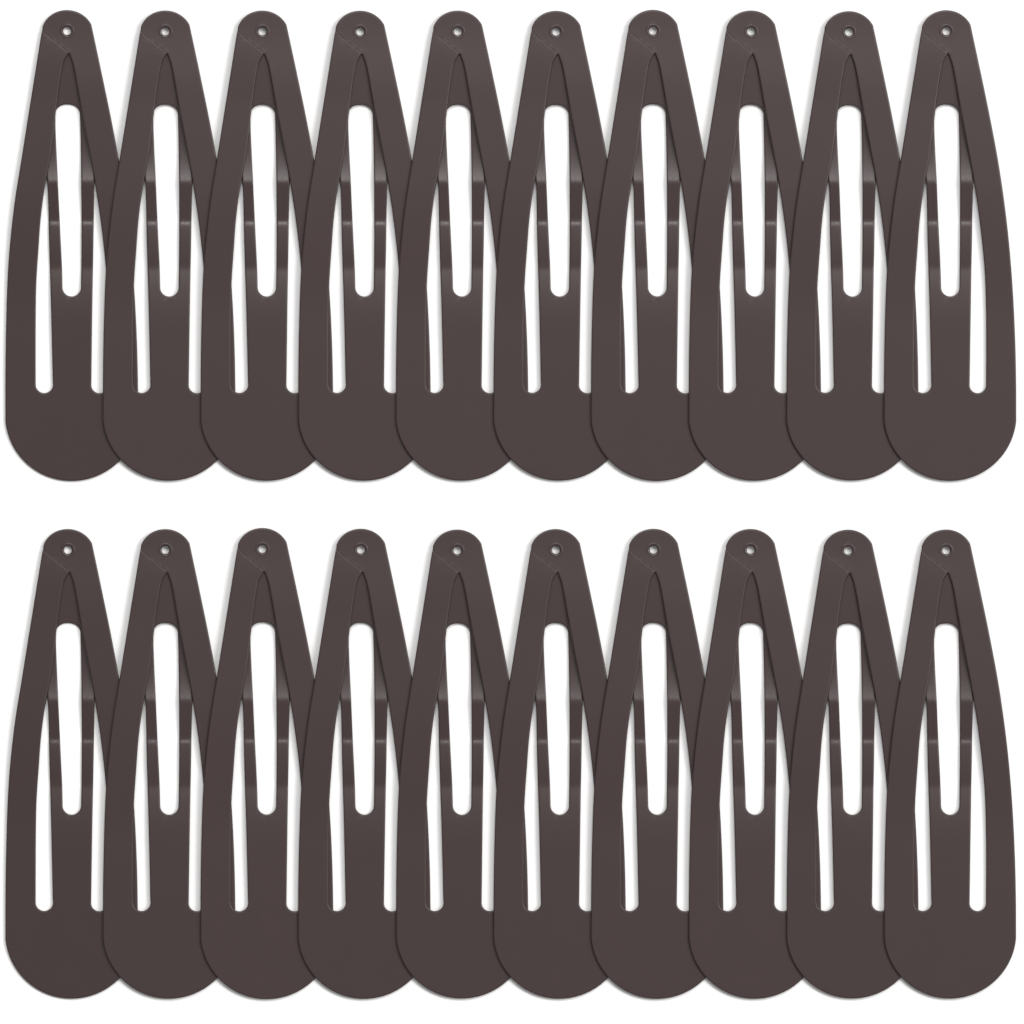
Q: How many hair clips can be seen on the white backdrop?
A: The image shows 20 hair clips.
